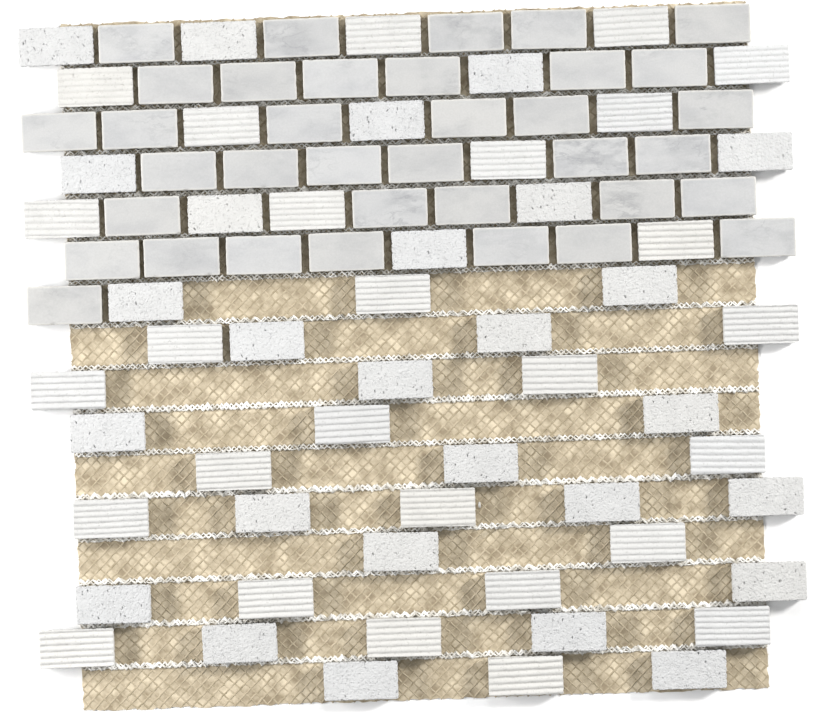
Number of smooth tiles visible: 36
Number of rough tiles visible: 27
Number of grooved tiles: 27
